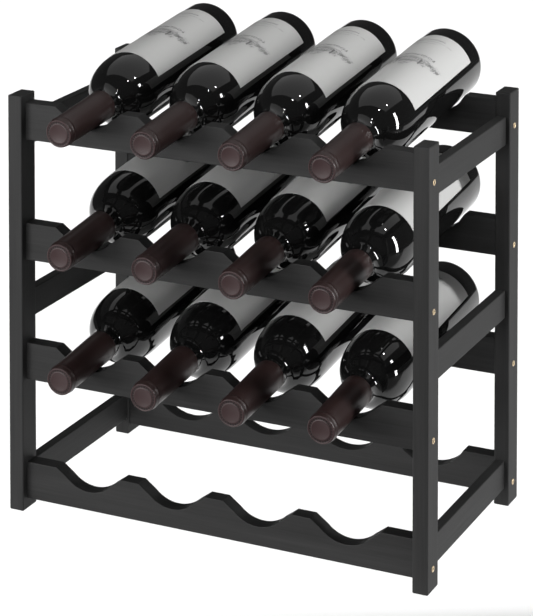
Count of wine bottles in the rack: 12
